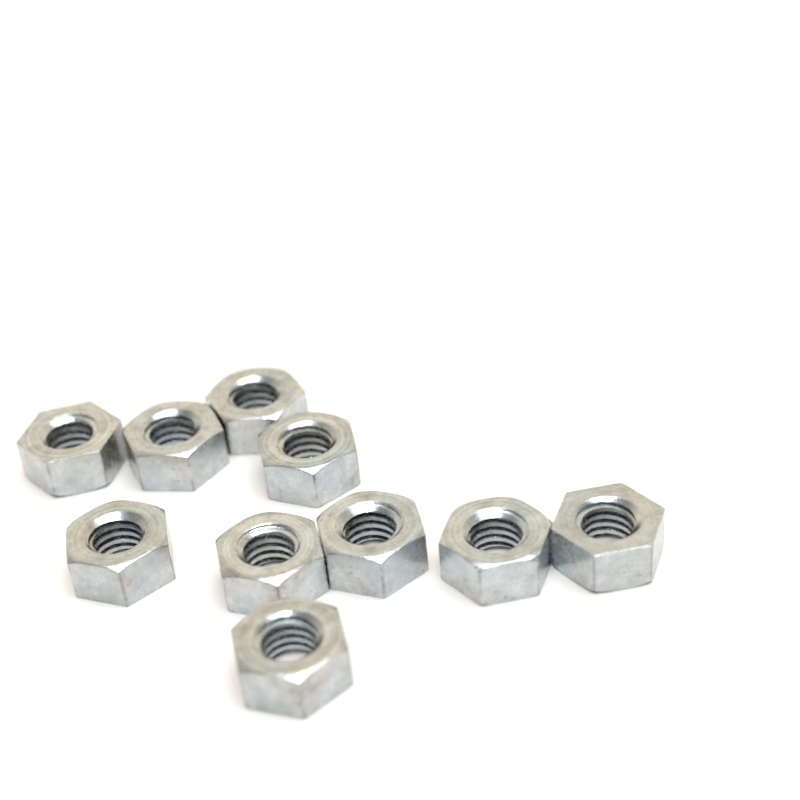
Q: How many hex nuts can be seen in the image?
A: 10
